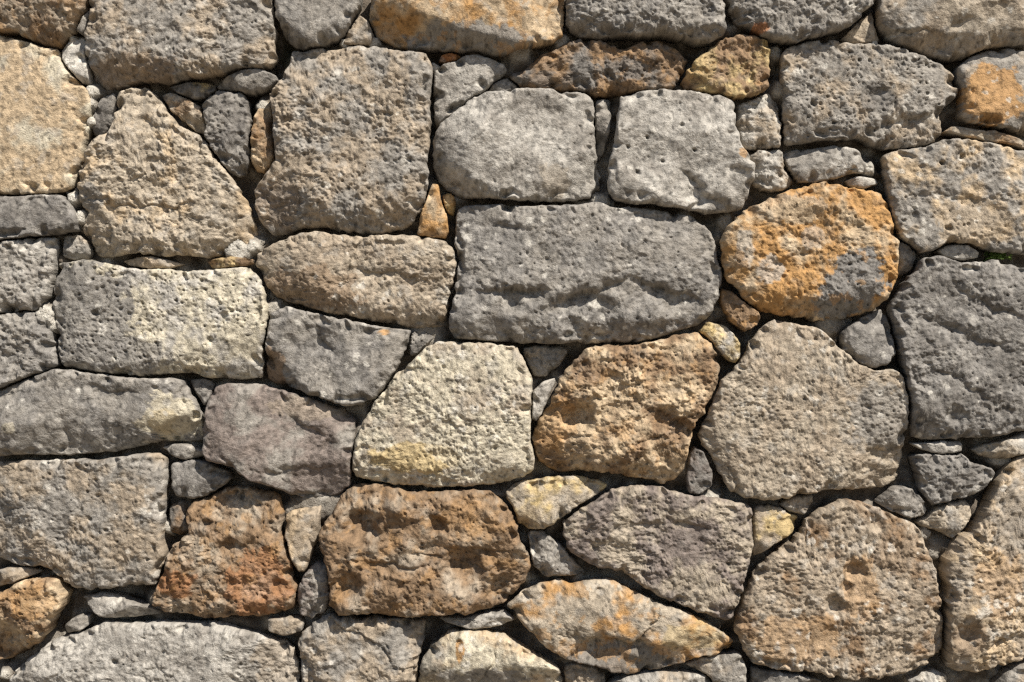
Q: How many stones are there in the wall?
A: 101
